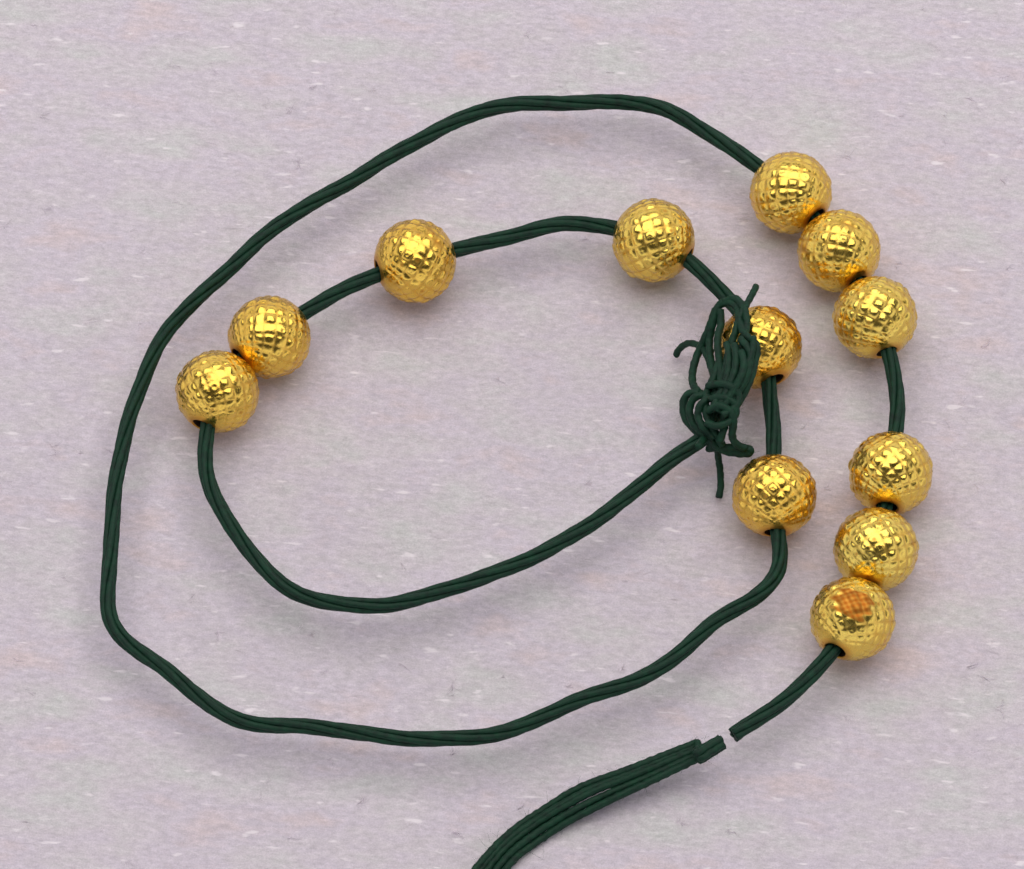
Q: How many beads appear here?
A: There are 12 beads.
